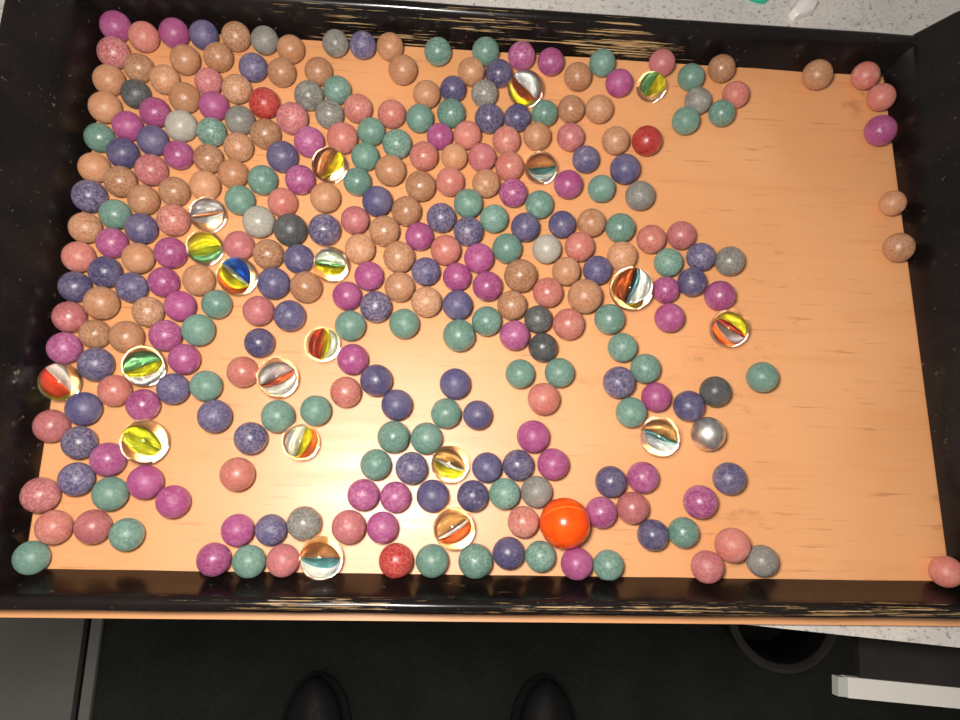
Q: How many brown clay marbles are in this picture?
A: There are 60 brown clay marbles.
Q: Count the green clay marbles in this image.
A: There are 56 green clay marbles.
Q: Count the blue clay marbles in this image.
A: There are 56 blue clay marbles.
